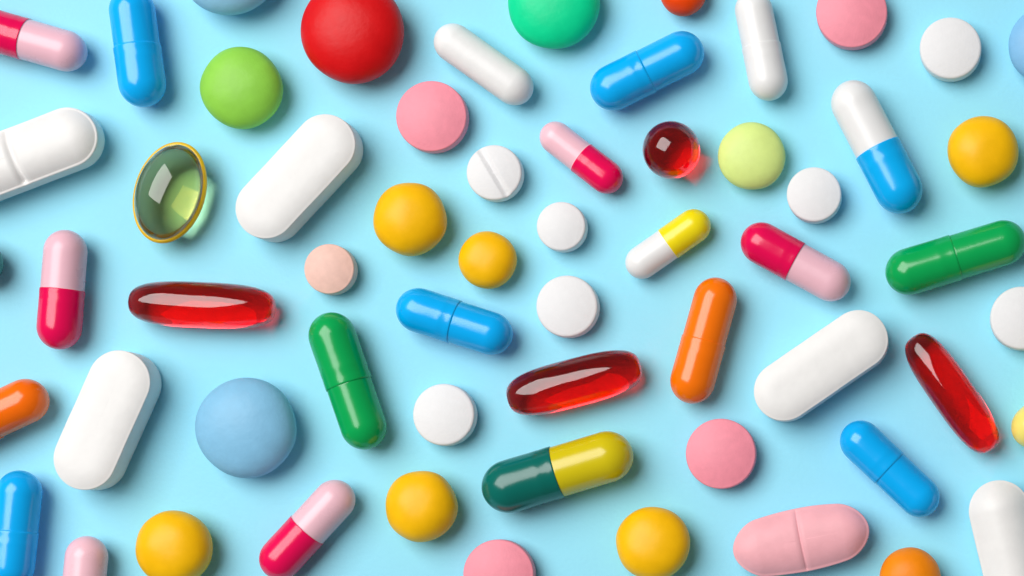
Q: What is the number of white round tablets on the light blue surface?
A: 7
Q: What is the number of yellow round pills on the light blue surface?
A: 6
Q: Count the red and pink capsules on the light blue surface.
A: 6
